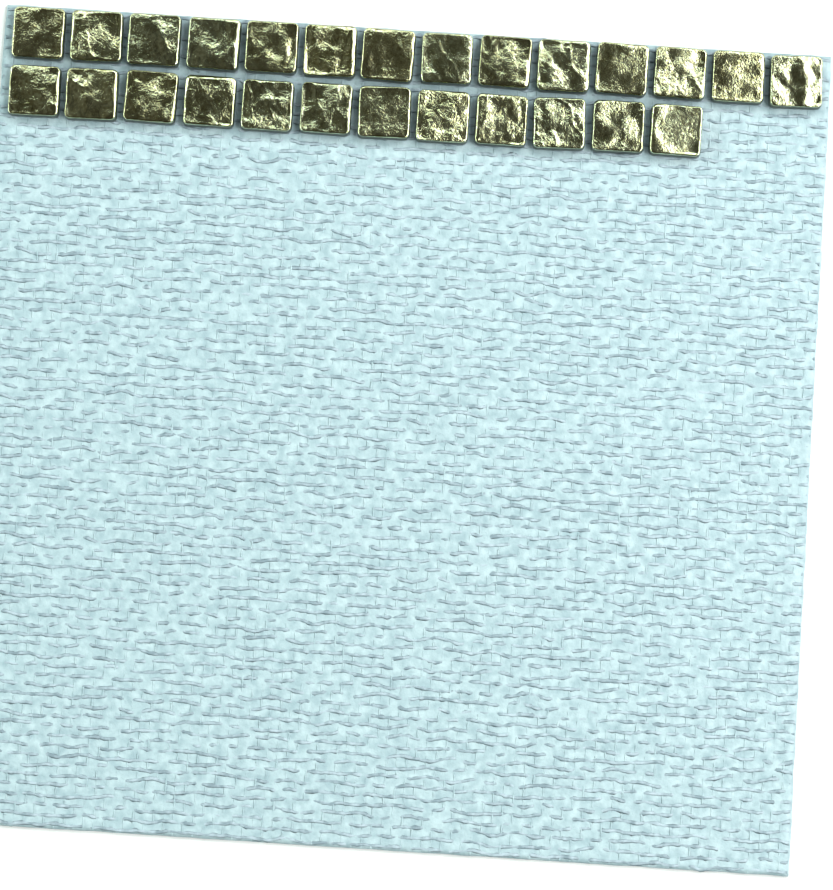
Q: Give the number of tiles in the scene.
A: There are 26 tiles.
